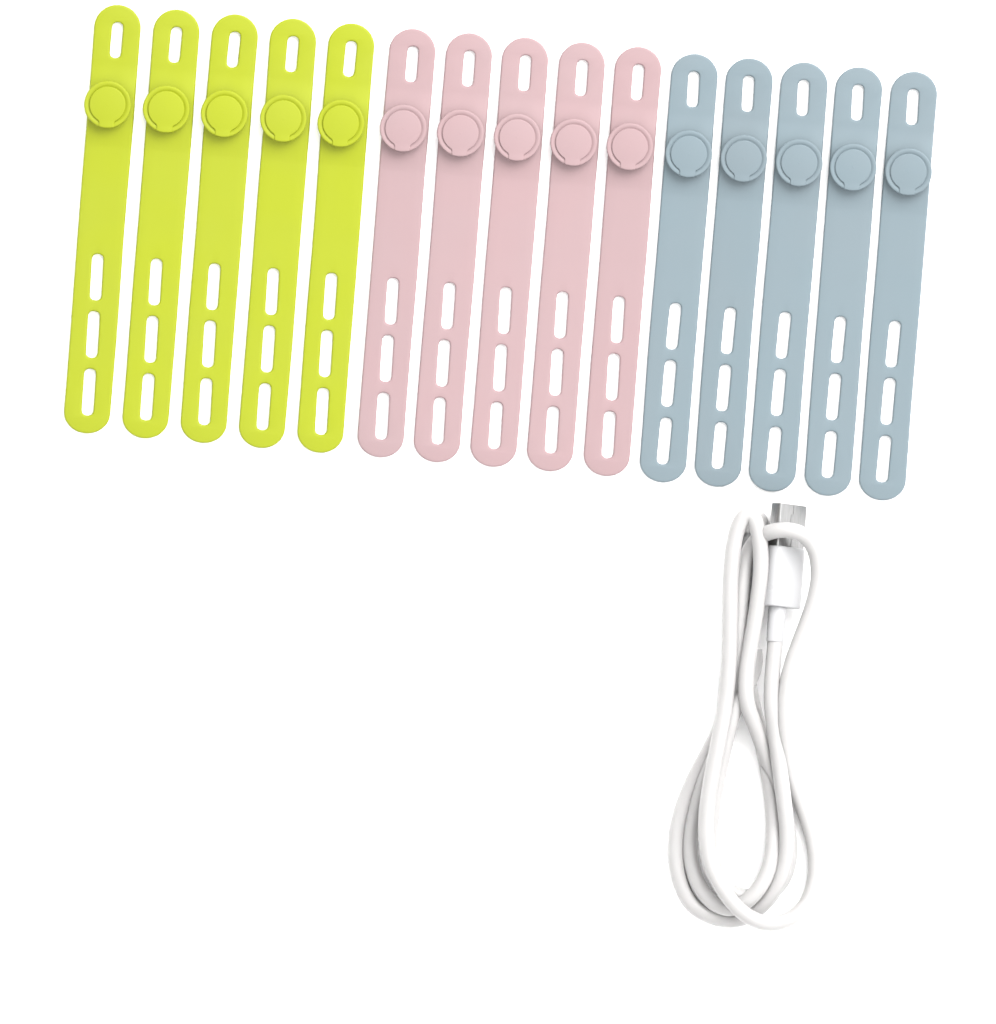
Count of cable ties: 15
